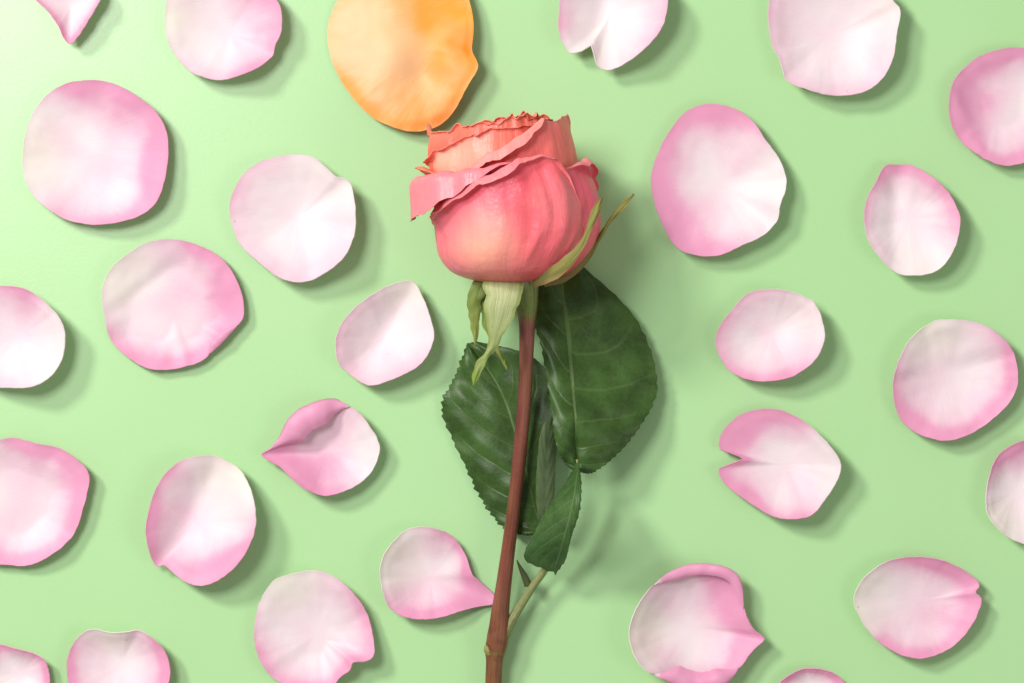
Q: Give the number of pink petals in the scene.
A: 26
